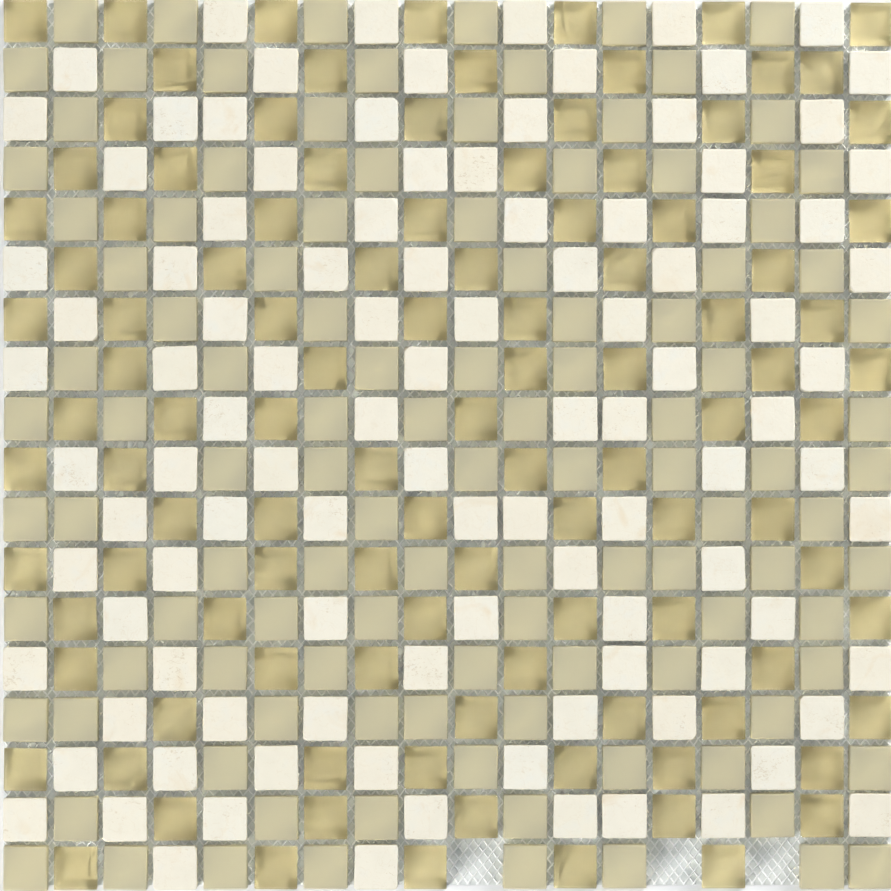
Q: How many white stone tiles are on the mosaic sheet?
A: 104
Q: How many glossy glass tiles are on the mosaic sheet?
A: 107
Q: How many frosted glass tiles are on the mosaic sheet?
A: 110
